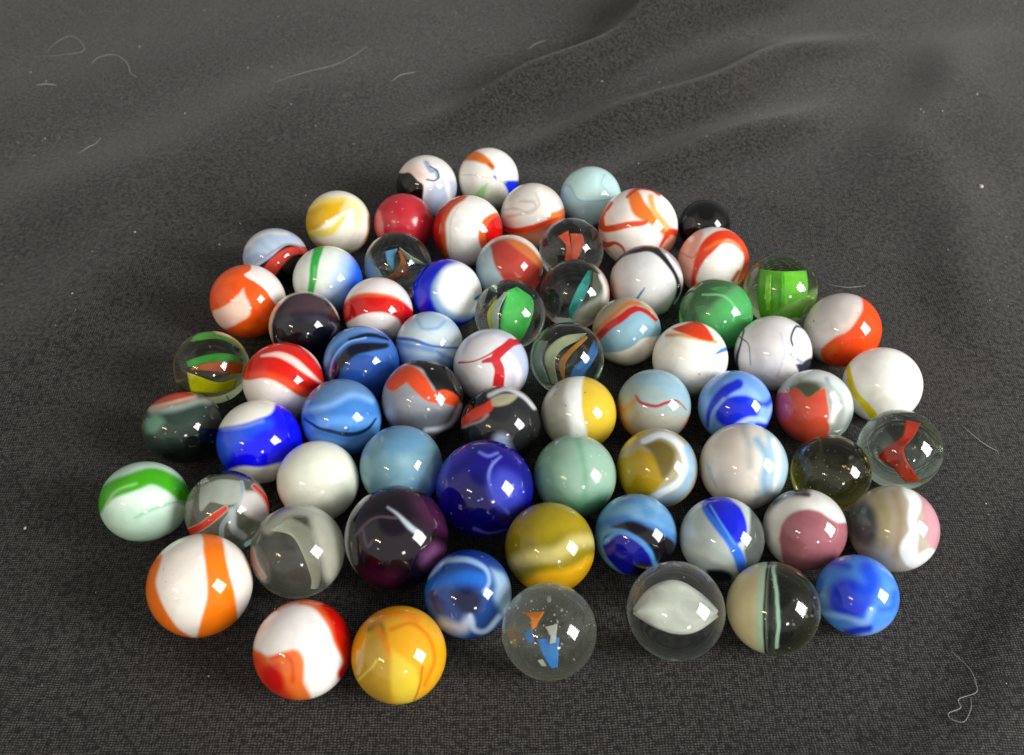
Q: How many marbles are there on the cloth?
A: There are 69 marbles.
